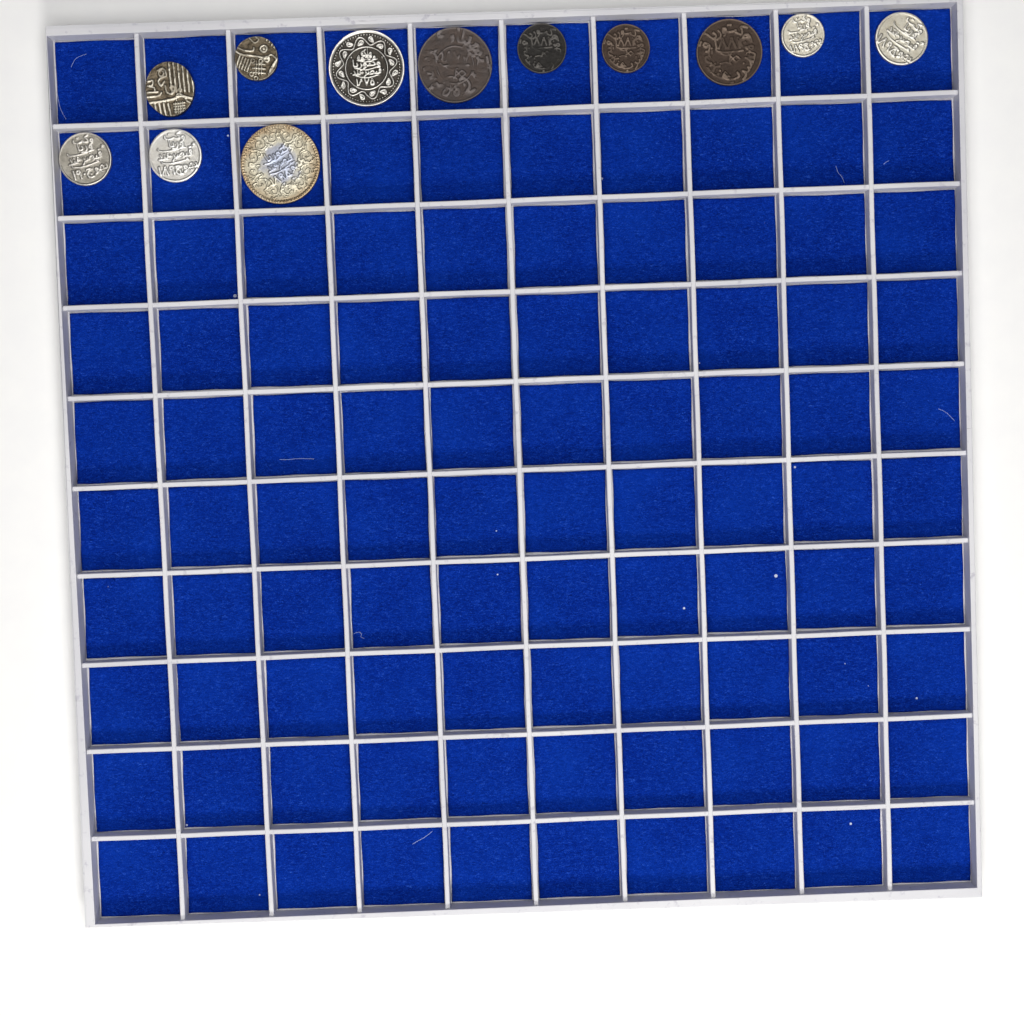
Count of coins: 12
